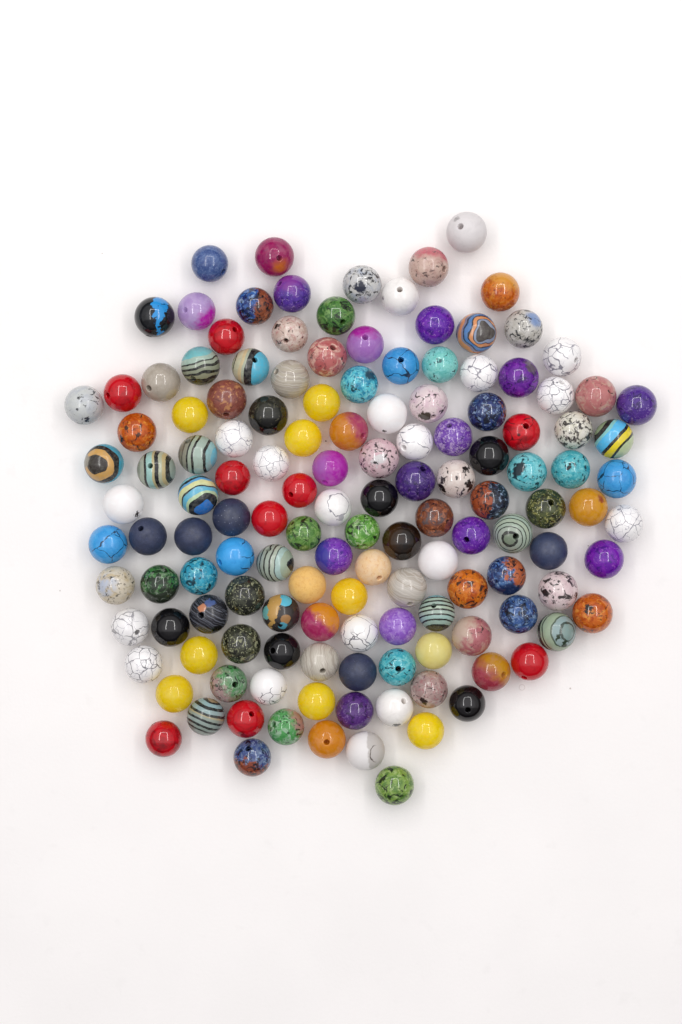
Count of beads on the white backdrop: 139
